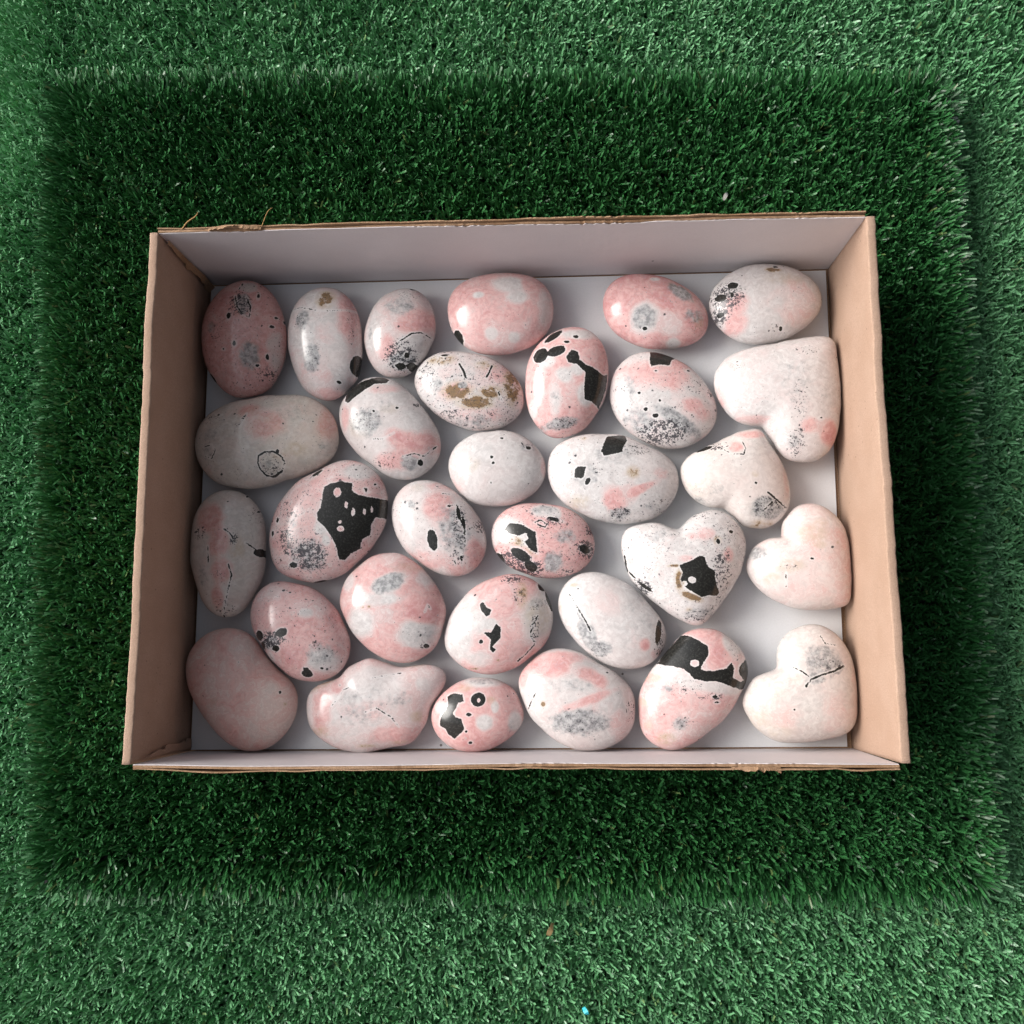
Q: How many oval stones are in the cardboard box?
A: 26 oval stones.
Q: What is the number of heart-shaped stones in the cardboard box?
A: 5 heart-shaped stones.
